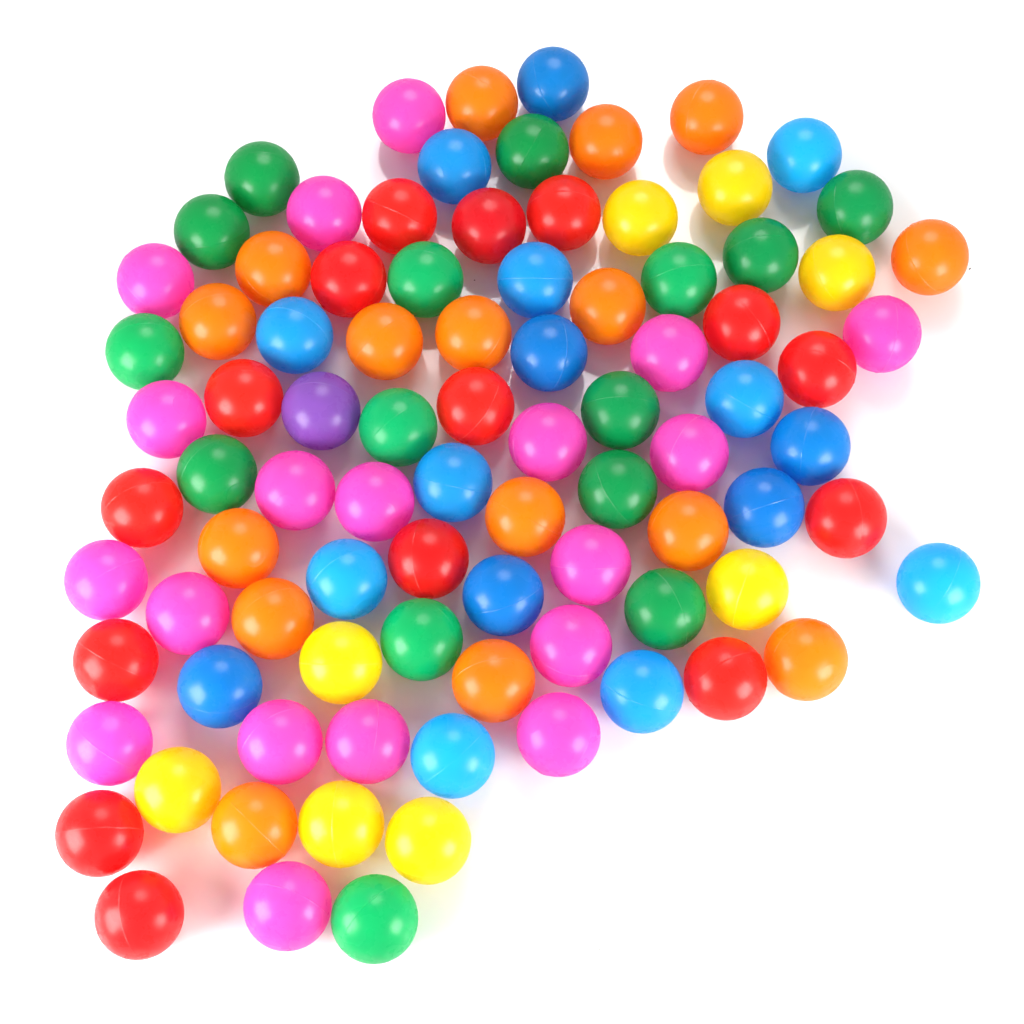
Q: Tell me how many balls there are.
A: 90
